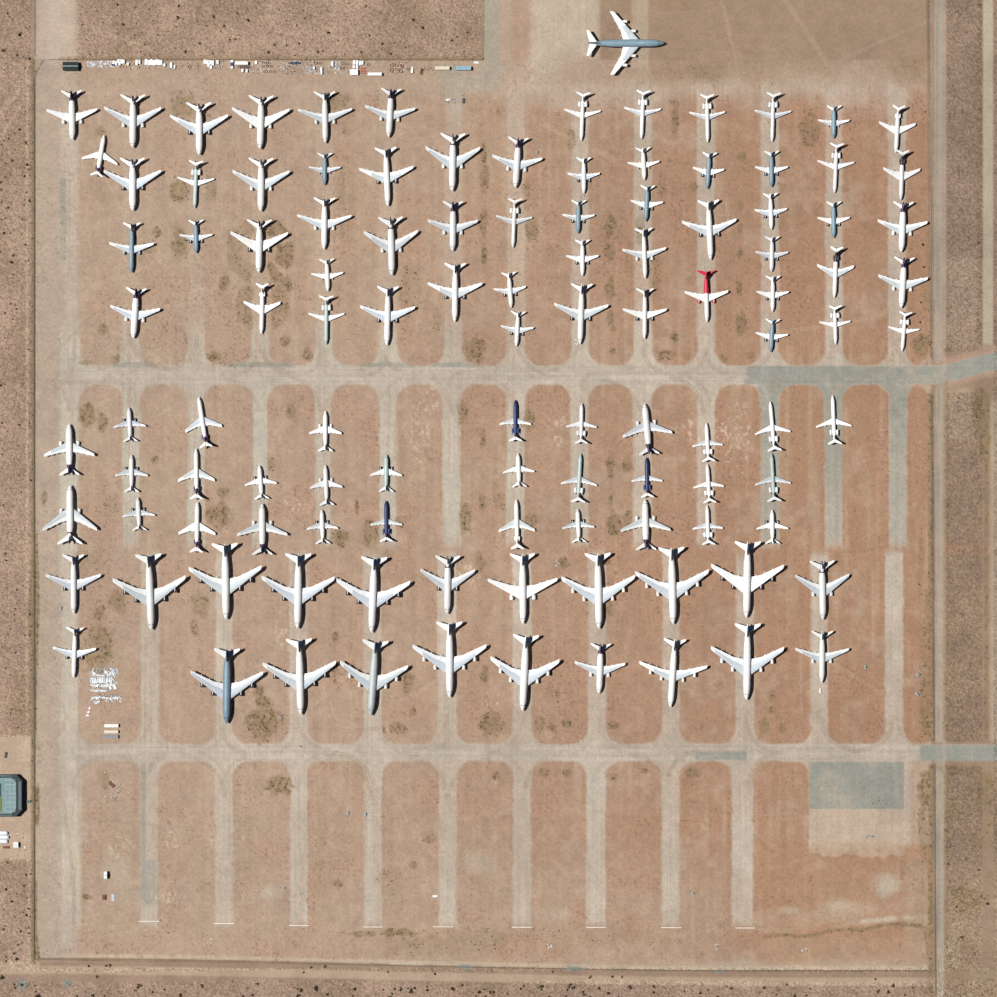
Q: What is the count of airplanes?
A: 112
